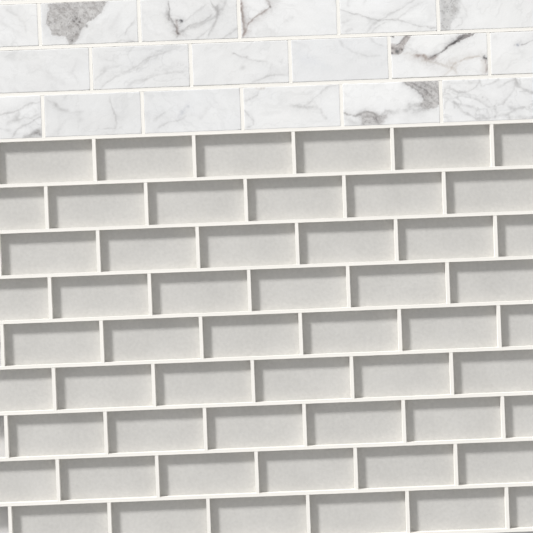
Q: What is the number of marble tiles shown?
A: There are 18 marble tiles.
